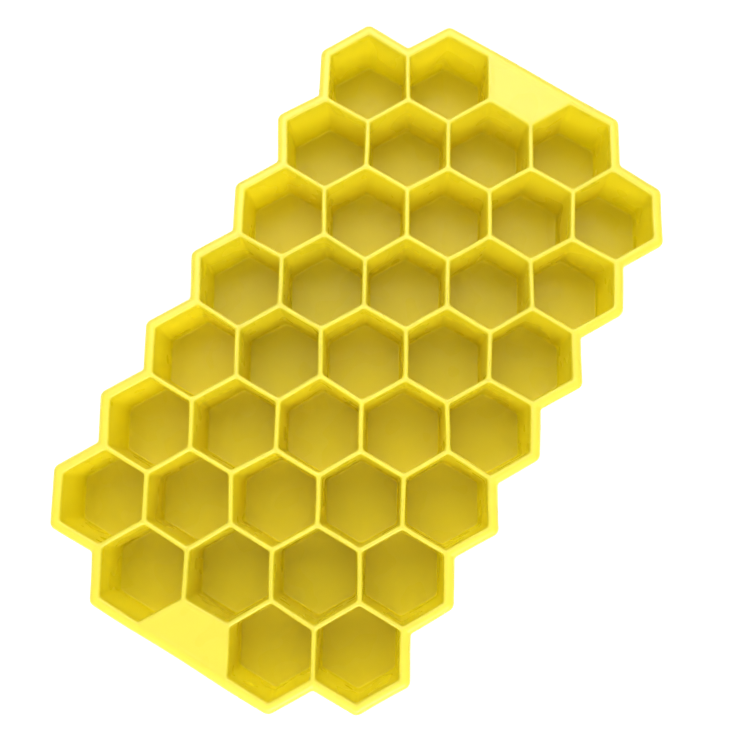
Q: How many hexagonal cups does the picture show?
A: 37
